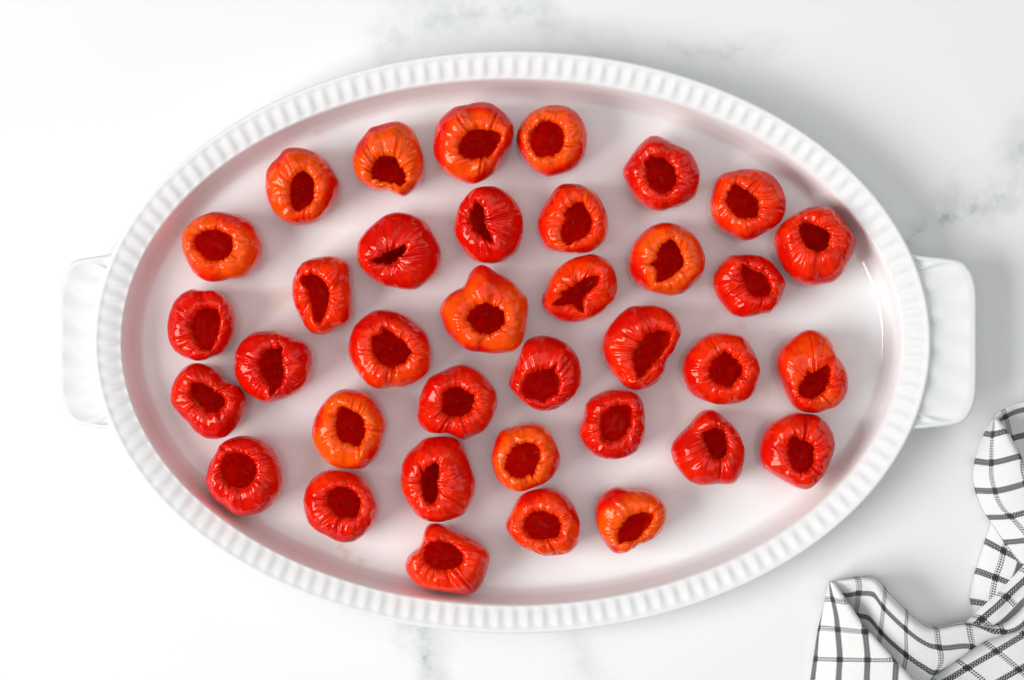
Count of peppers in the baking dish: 36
